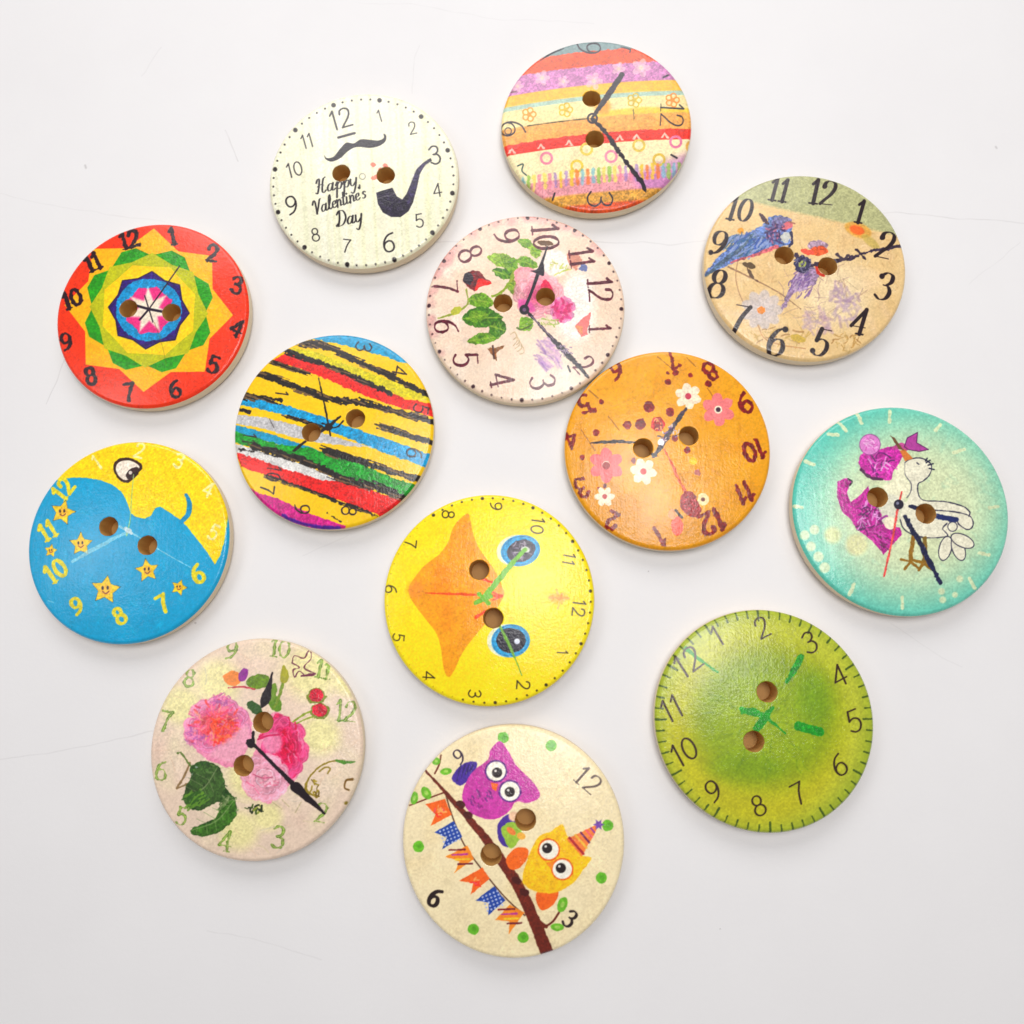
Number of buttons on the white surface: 13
